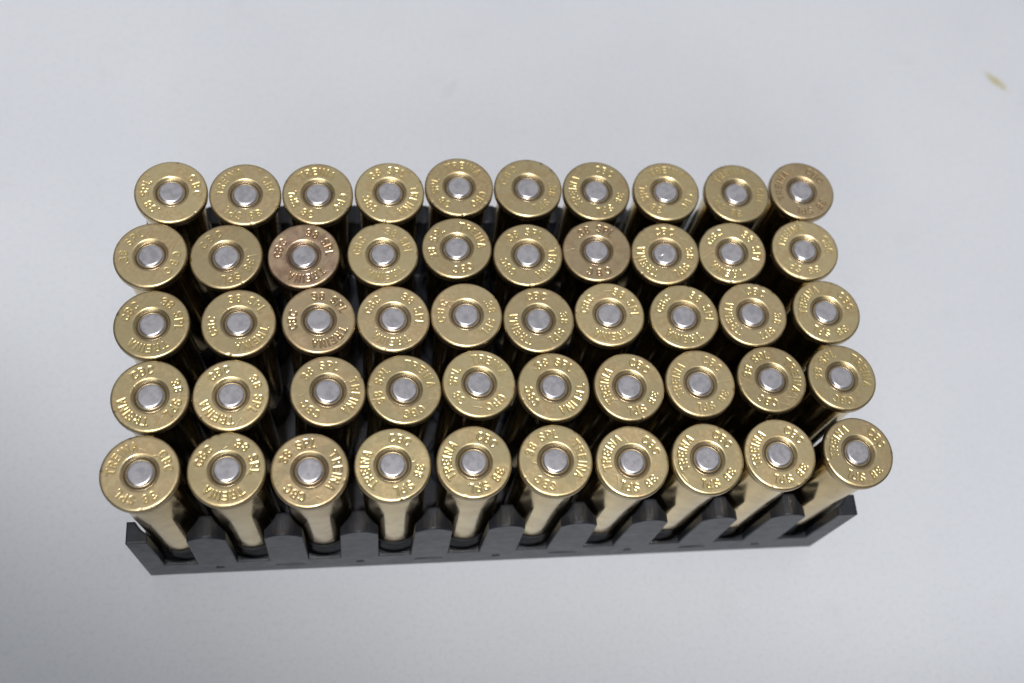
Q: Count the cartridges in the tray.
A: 50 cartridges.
